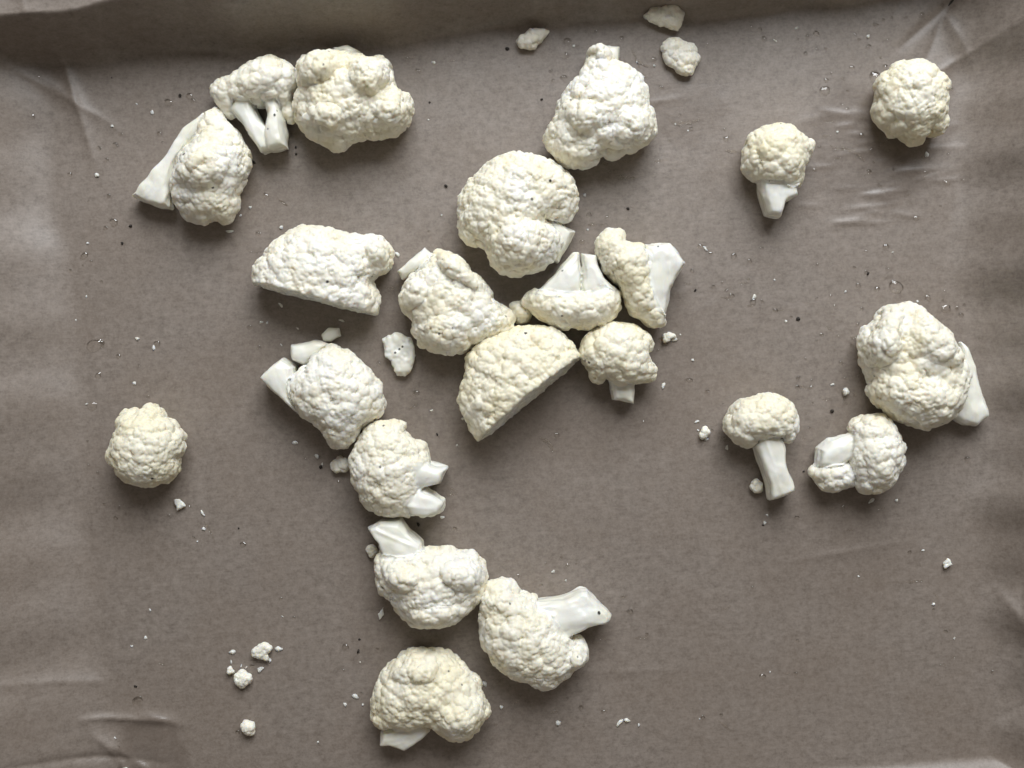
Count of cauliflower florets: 22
